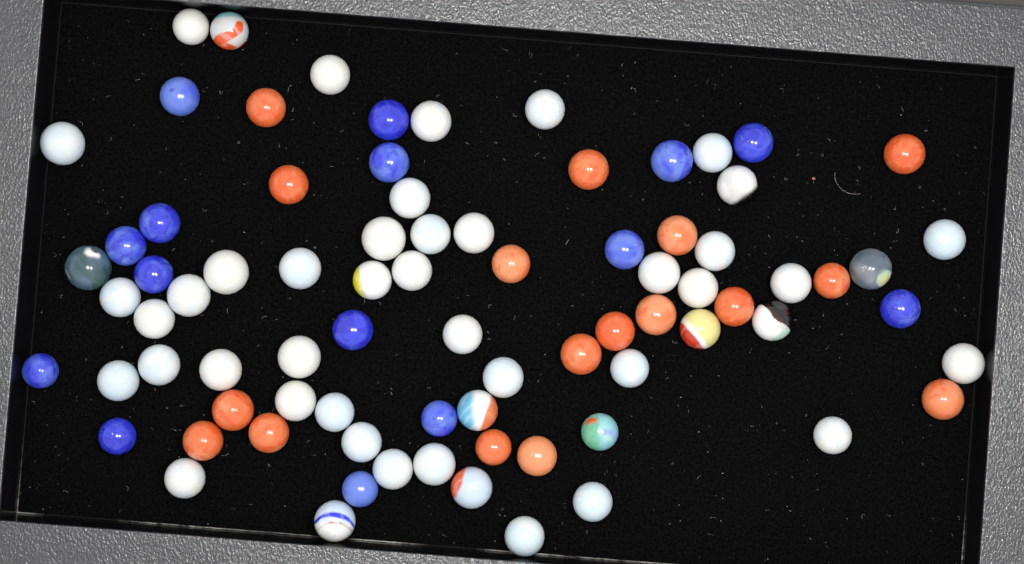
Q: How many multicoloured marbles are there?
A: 11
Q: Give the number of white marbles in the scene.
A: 38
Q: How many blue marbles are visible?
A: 15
